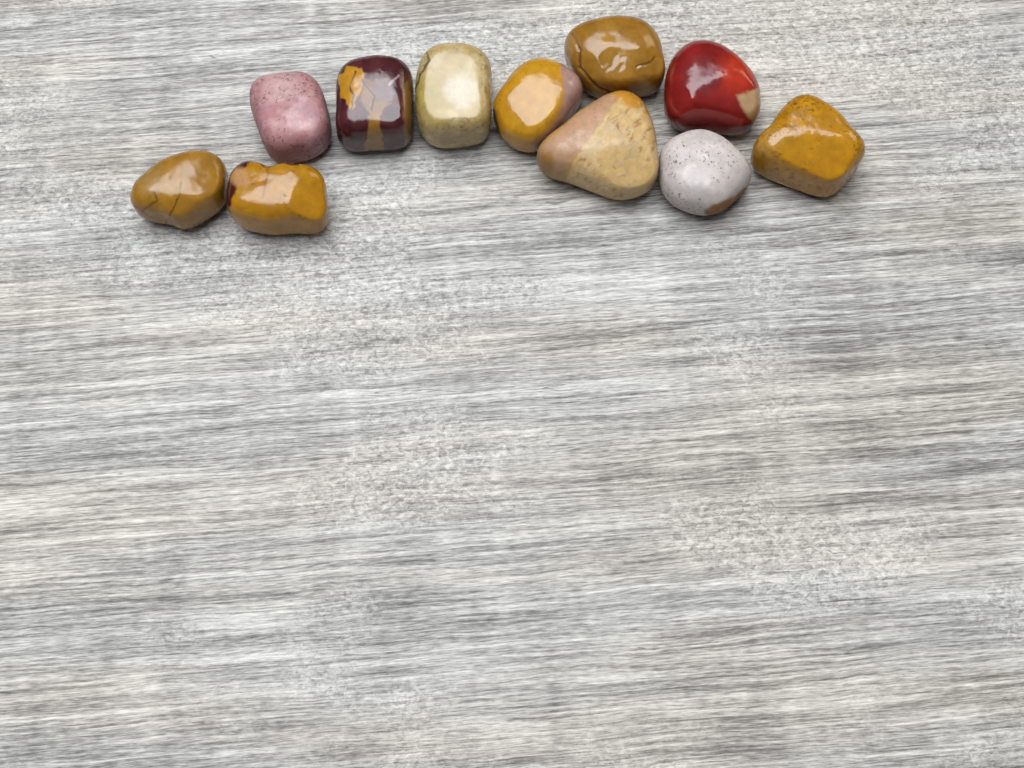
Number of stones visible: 11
